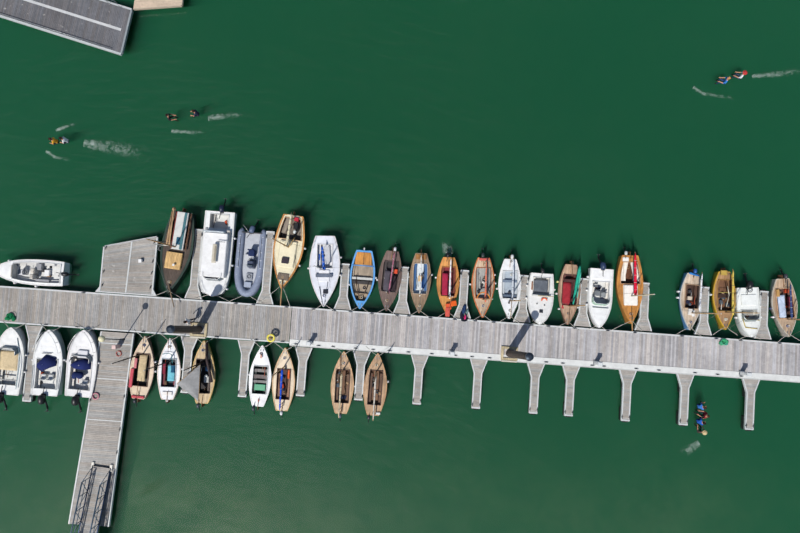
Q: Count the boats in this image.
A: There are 30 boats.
